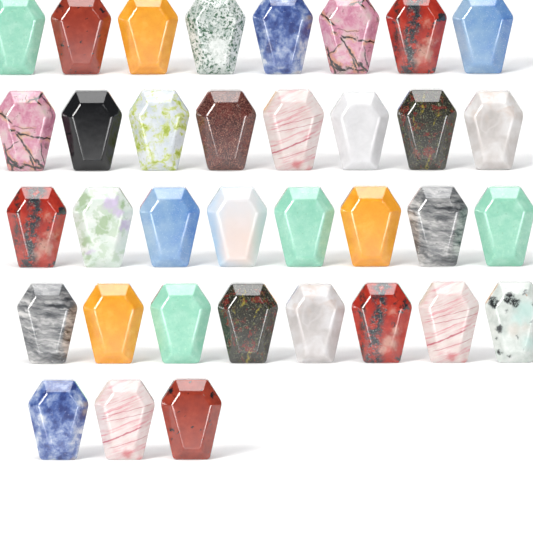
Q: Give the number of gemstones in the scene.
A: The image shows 35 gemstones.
